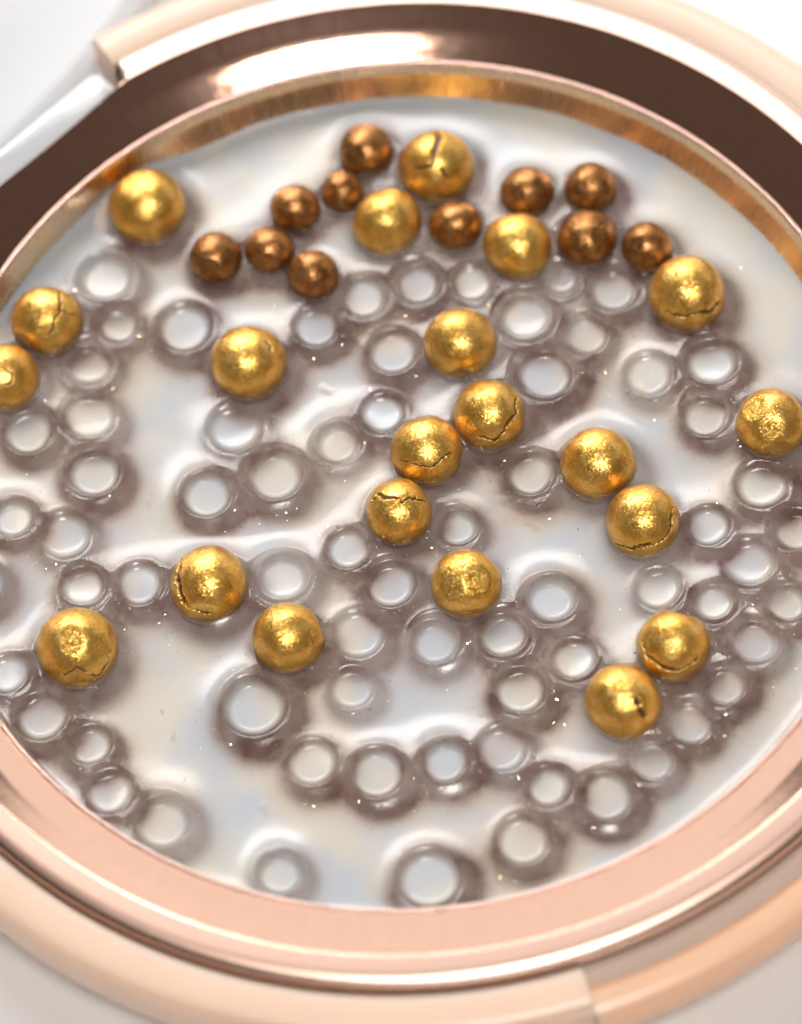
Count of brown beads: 11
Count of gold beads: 21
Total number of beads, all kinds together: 32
